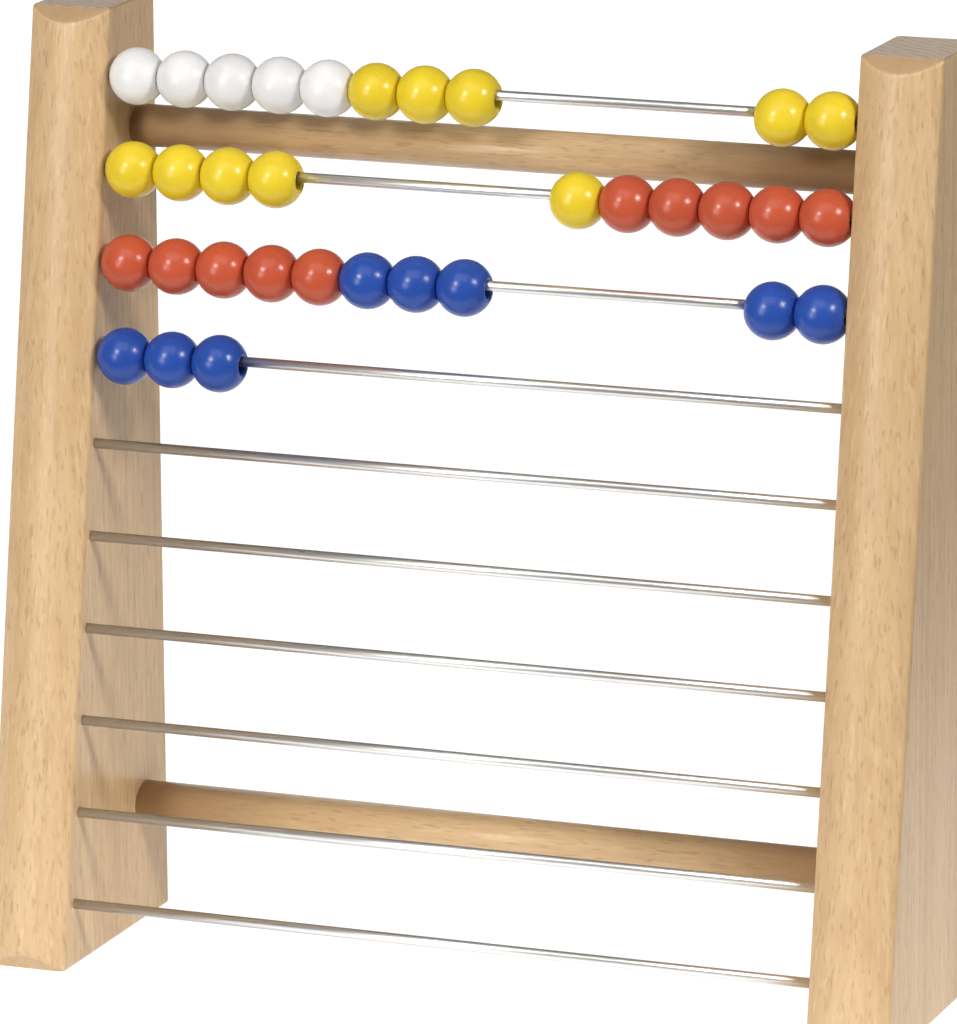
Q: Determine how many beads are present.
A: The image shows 33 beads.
